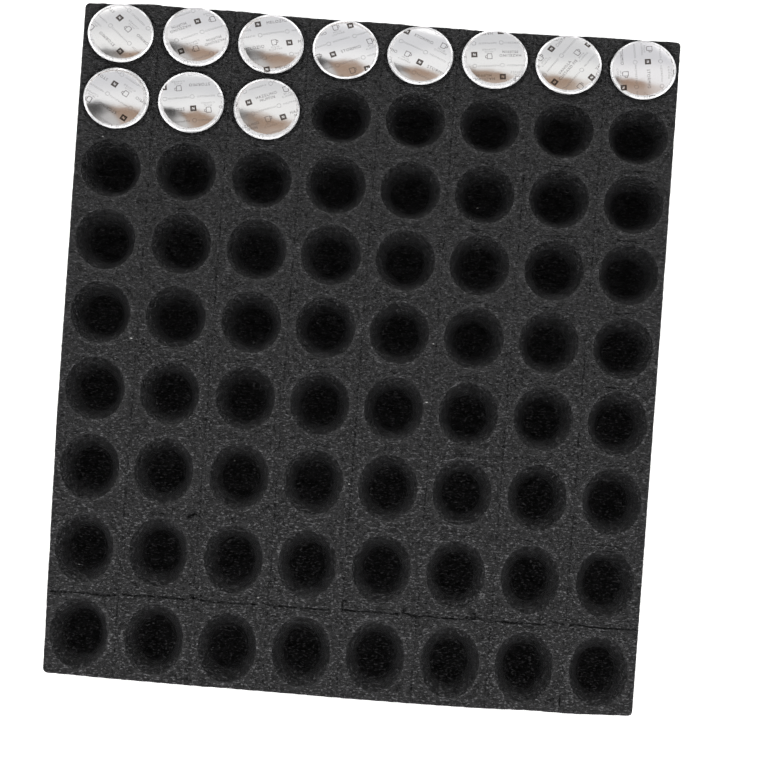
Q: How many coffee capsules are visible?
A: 11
